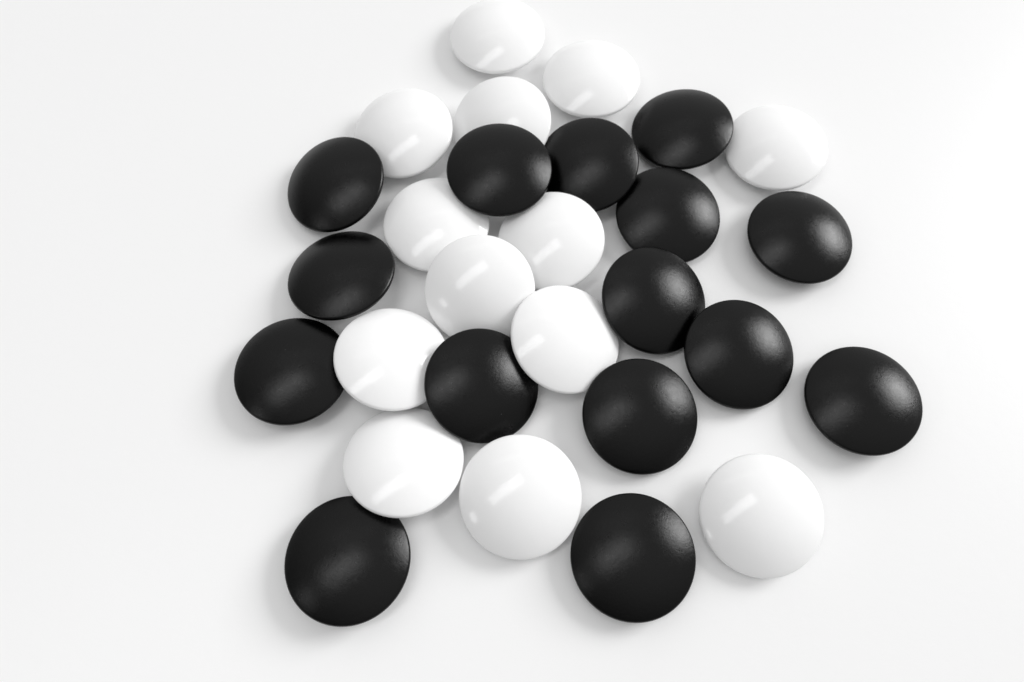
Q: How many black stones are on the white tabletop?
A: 15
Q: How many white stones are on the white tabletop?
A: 13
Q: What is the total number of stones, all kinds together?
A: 28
